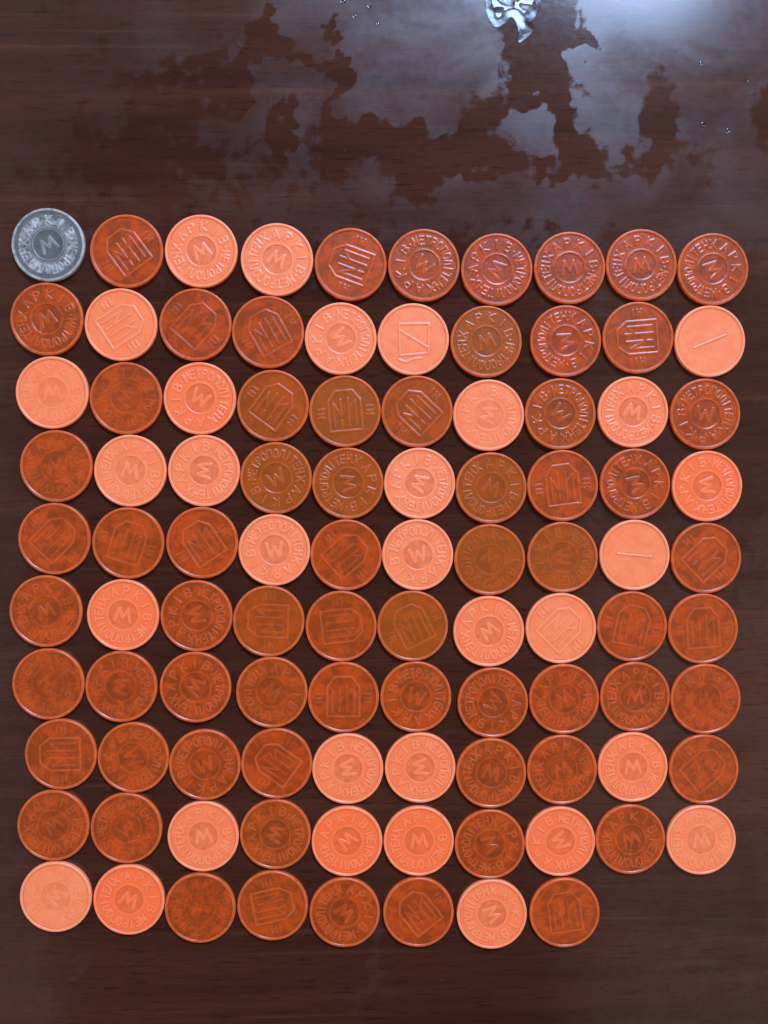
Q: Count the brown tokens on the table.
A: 66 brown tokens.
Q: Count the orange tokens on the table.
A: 31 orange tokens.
